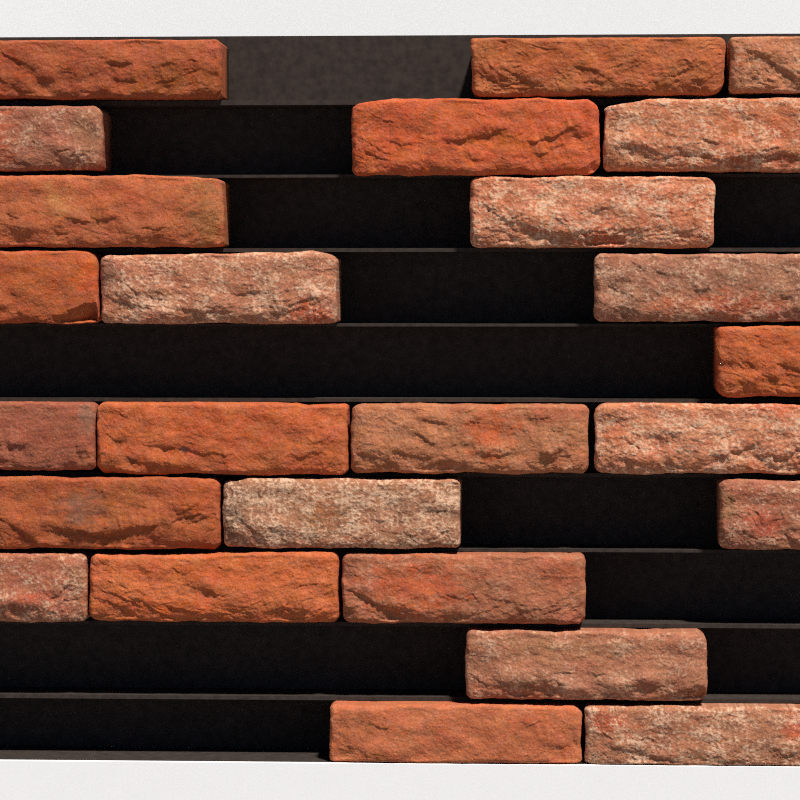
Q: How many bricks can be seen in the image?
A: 25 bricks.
